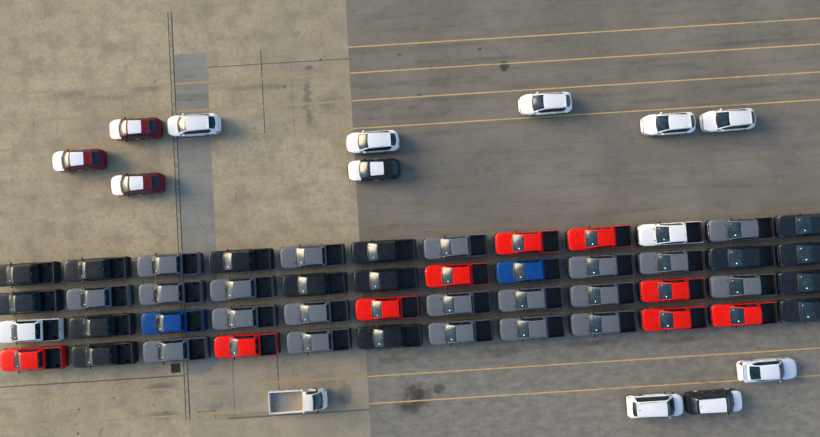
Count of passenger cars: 12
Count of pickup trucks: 49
